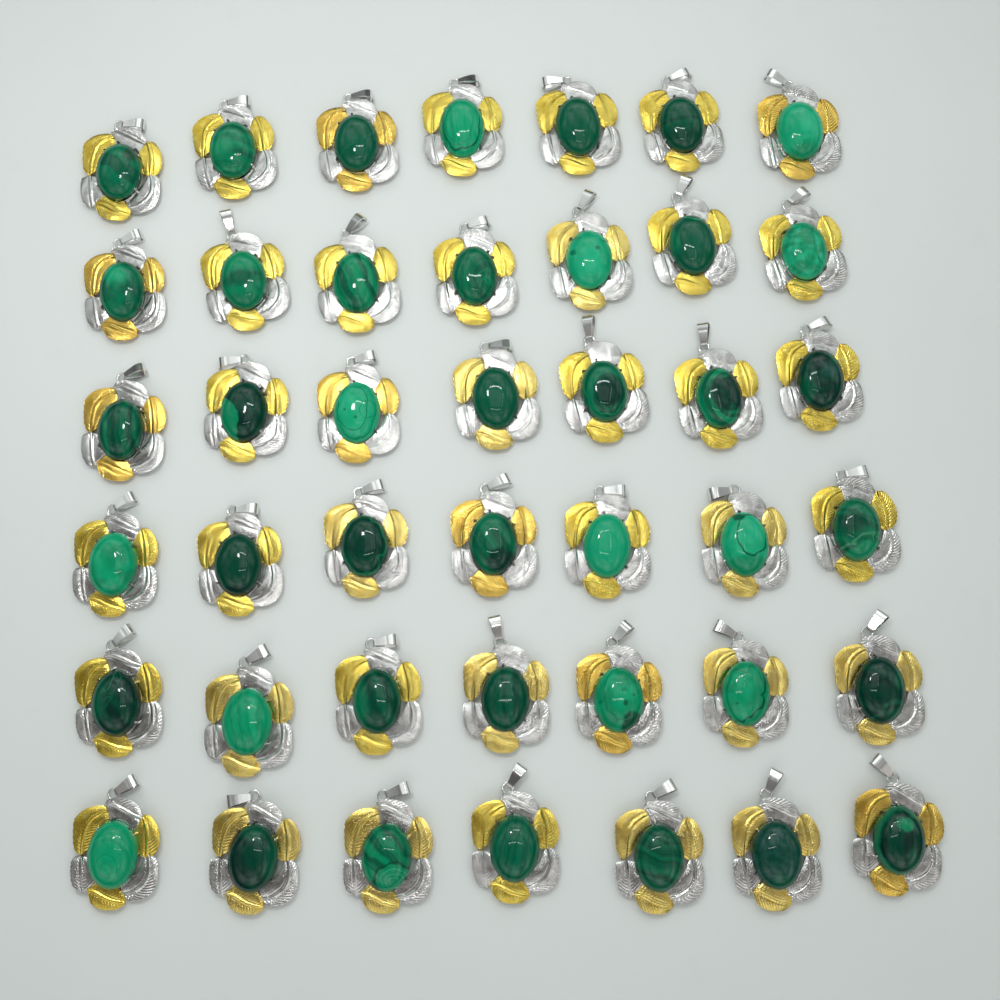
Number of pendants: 42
